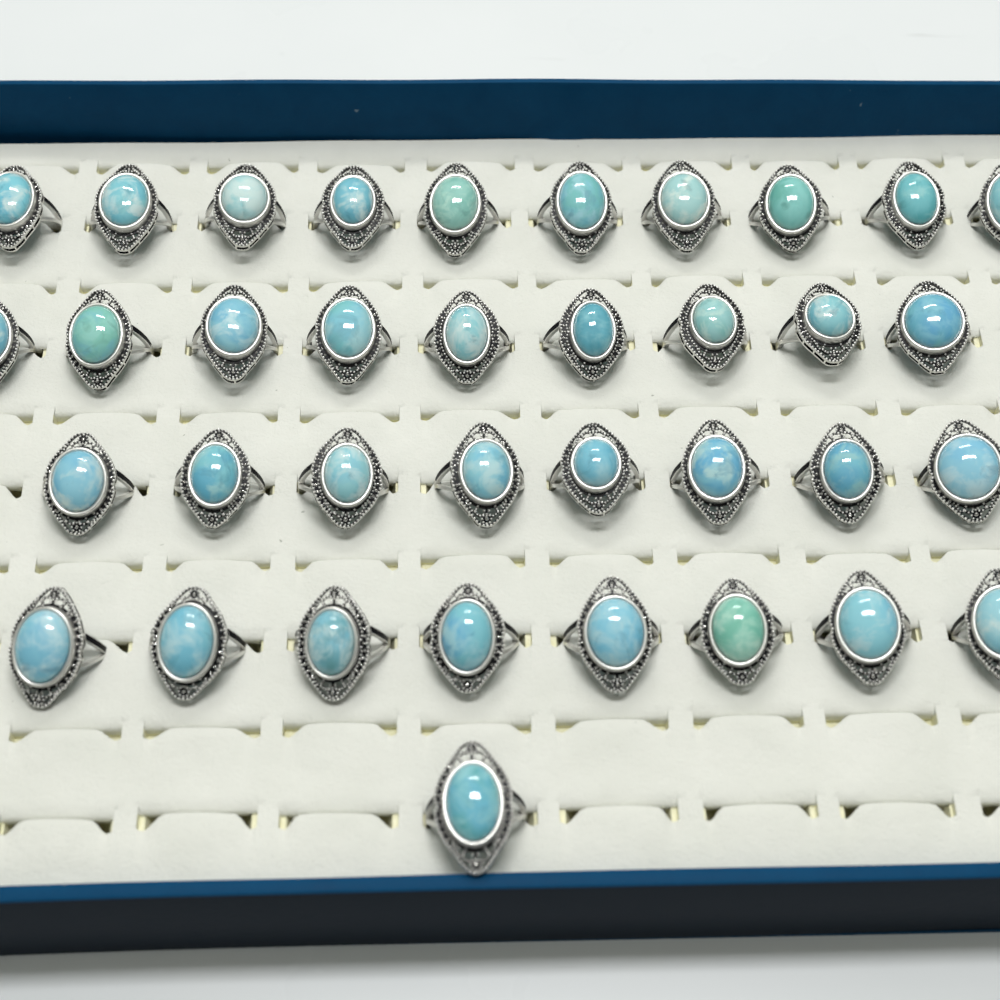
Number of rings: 36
